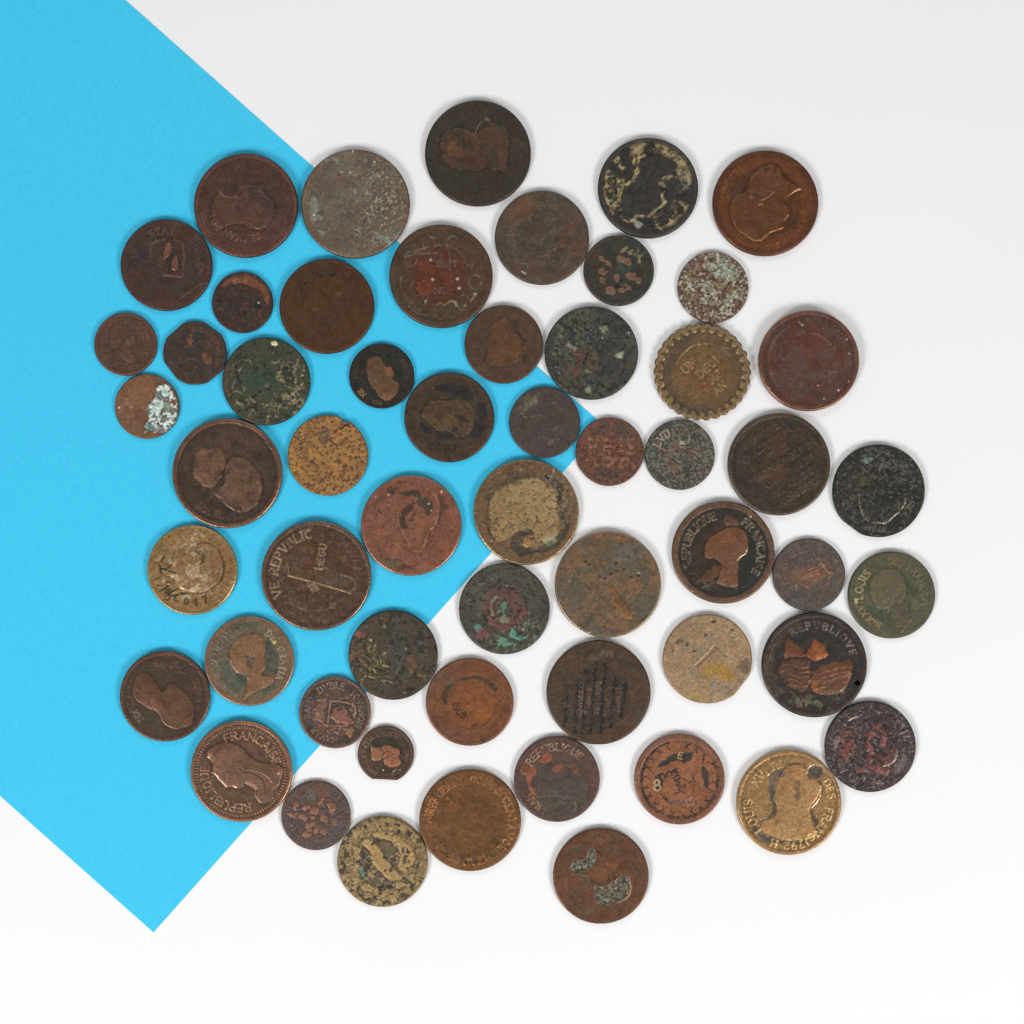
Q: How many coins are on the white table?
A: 56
